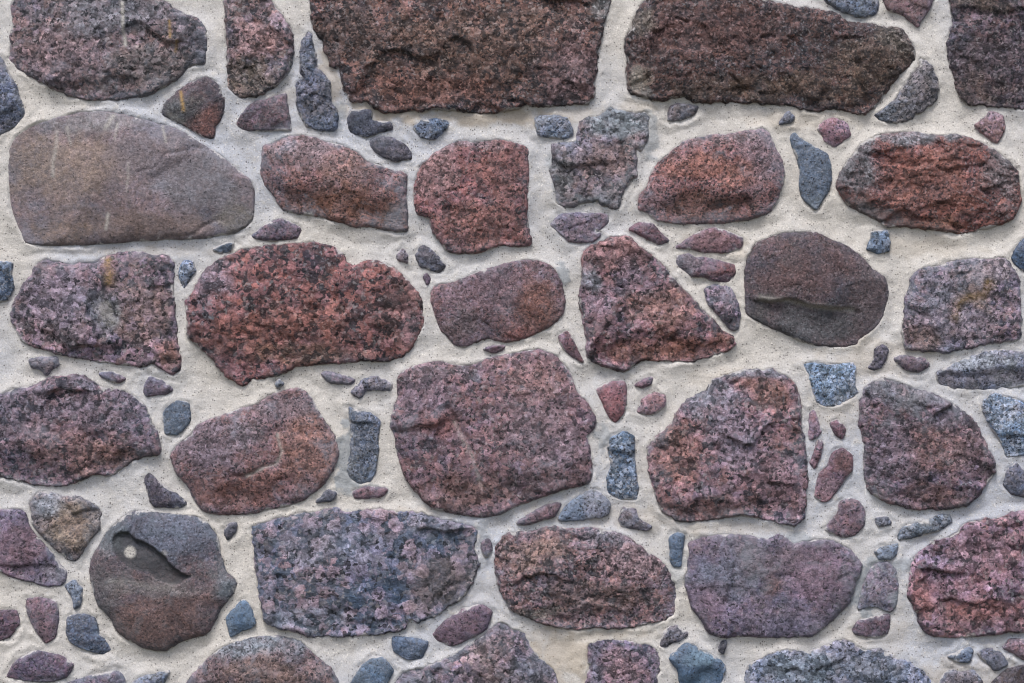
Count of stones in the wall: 121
